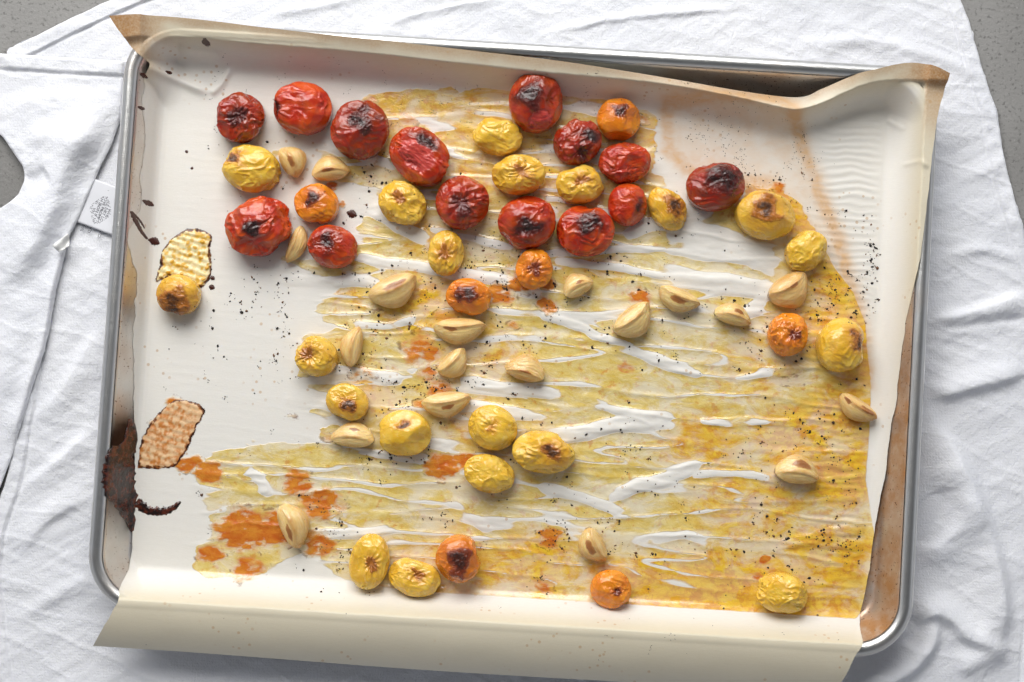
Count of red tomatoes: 14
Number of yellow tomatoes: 20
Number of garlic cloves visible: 19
